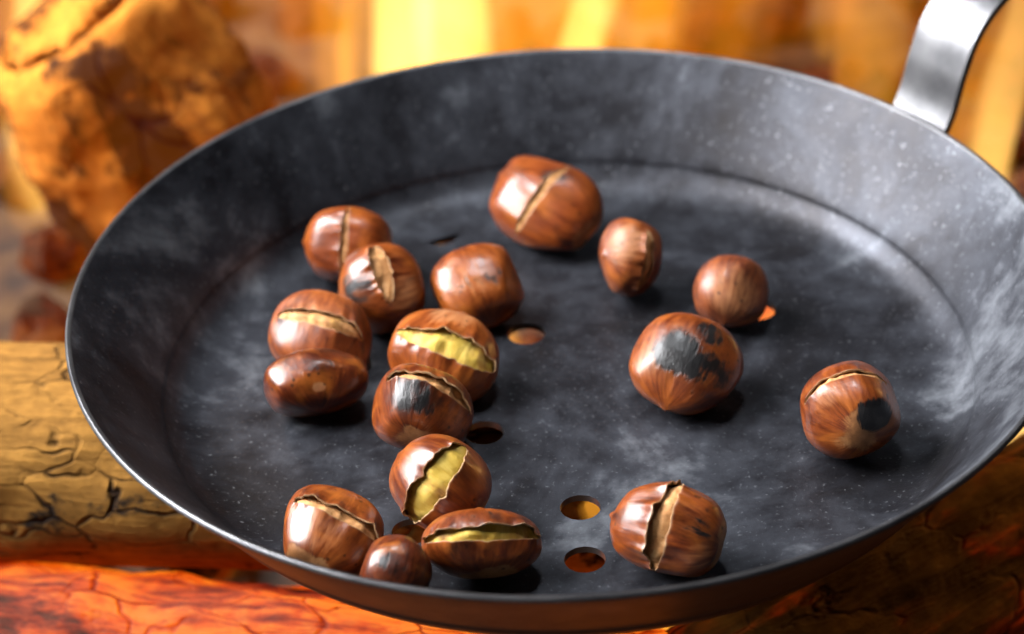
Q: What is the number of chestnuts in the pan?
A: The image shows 17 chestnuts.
